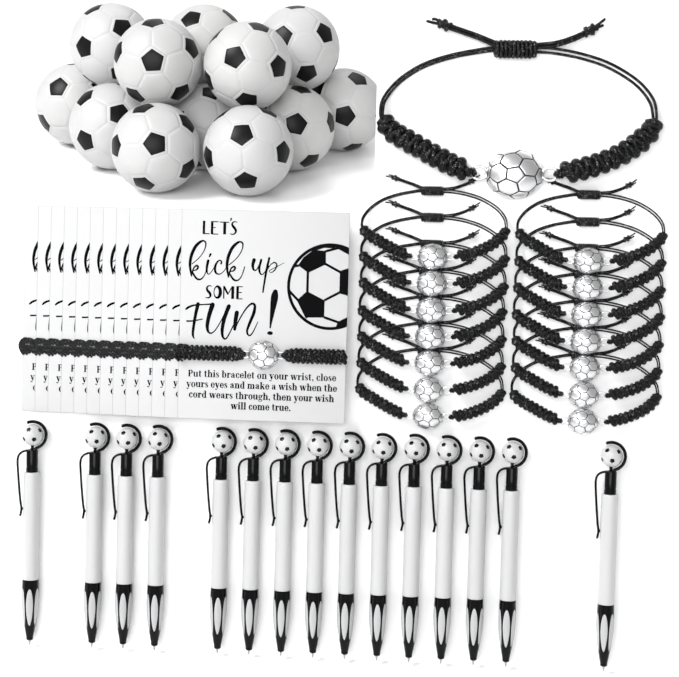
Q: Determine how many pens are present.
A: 15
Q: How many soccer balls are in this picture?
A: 12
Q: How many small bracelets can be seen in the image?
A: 14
